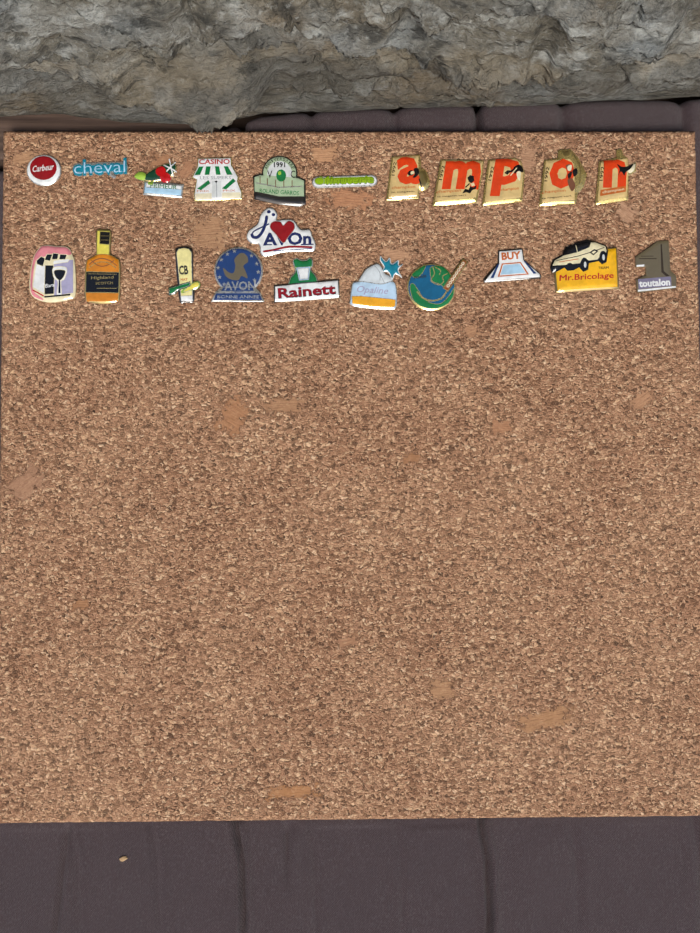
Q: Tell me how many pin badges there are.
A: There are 22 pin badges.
